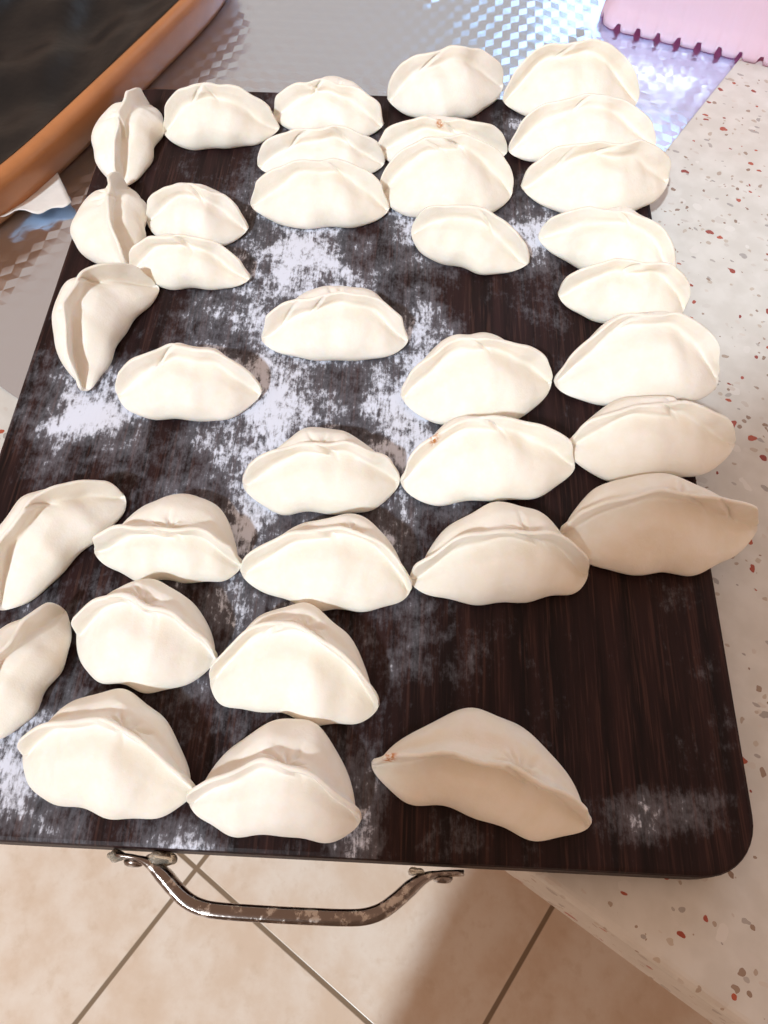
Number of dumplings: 36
